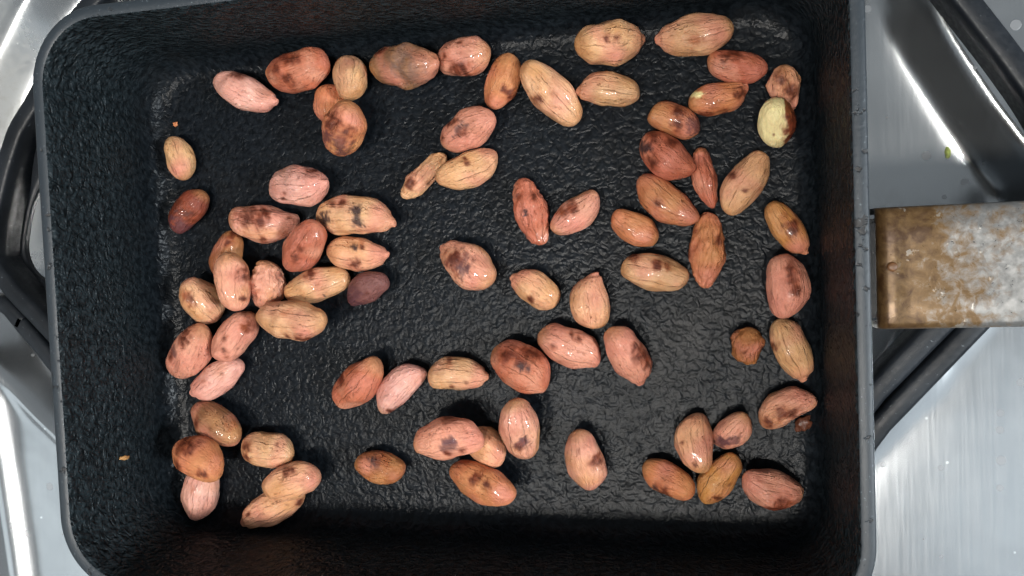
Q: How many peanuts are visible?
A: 77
